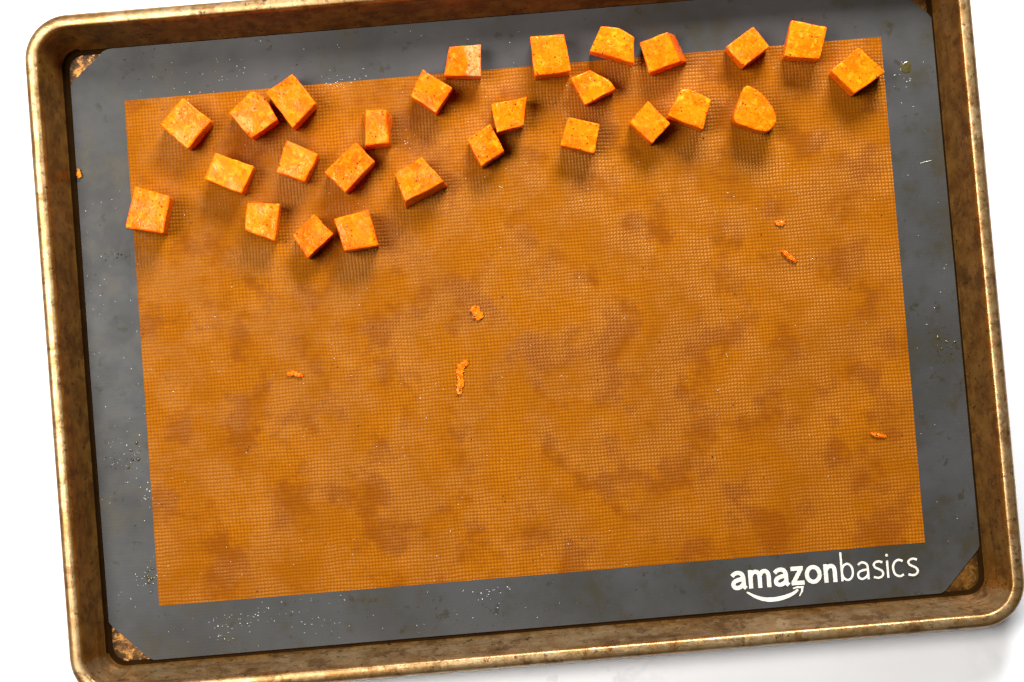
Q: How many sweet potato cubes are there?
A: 27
